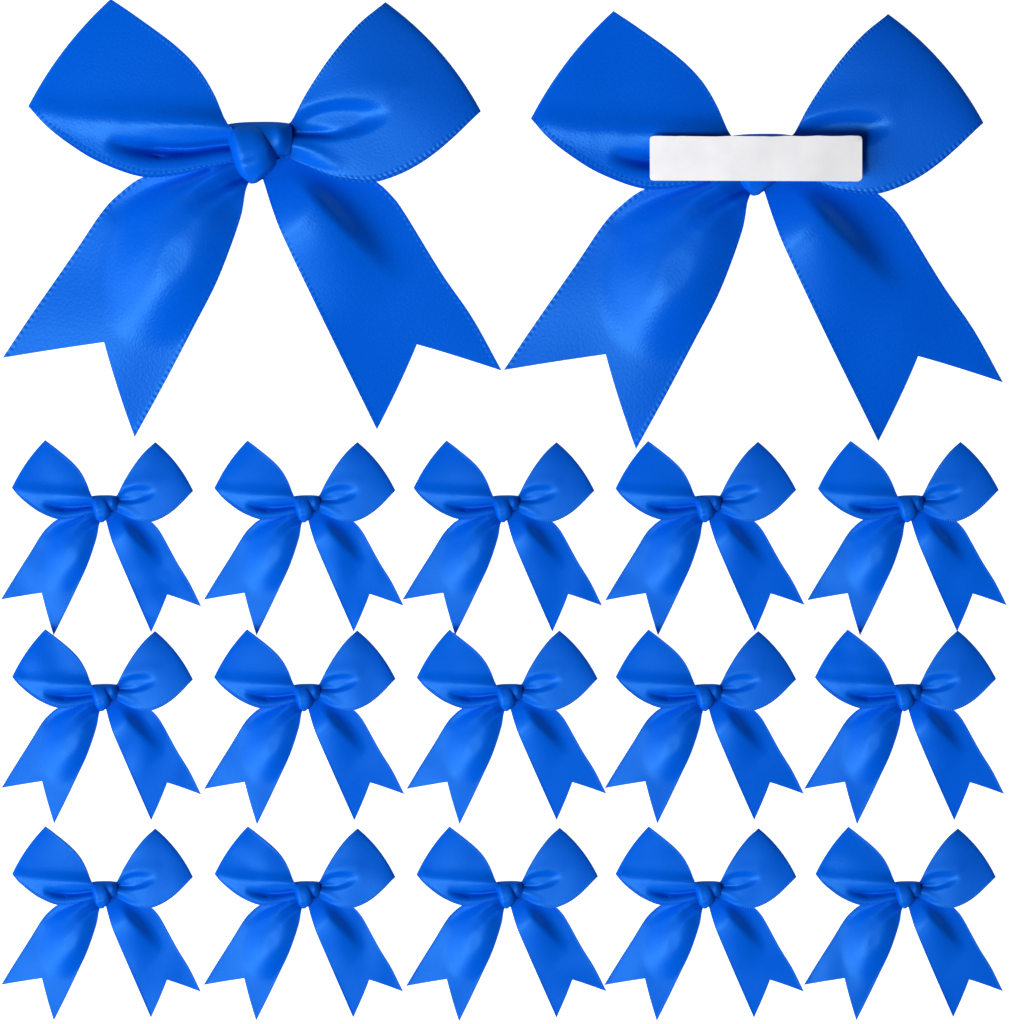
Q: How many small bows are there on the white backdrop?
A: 15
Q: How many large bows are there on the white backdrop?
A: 2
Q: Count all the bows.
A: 17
